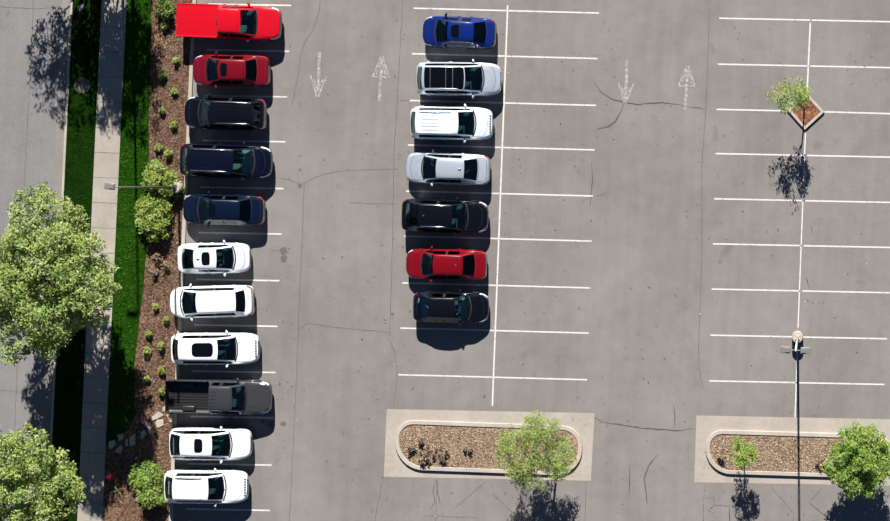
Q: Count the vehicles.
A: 18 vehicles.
